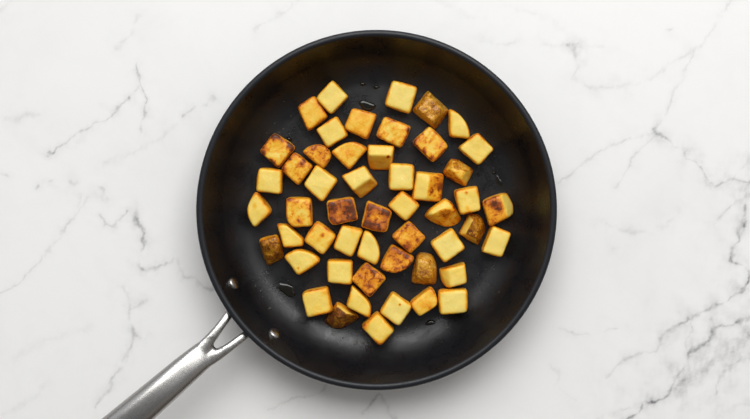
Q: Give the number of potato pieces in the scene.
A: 51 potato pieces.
